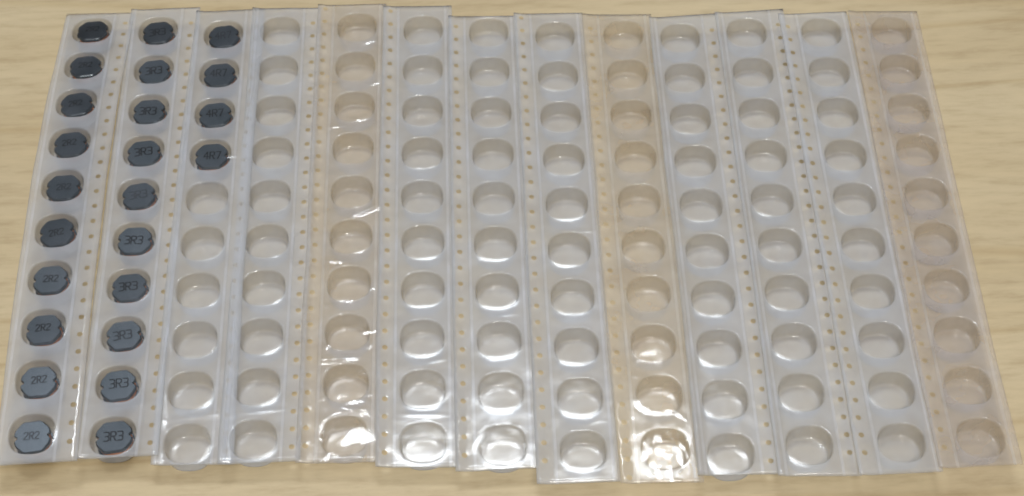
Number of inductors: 24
